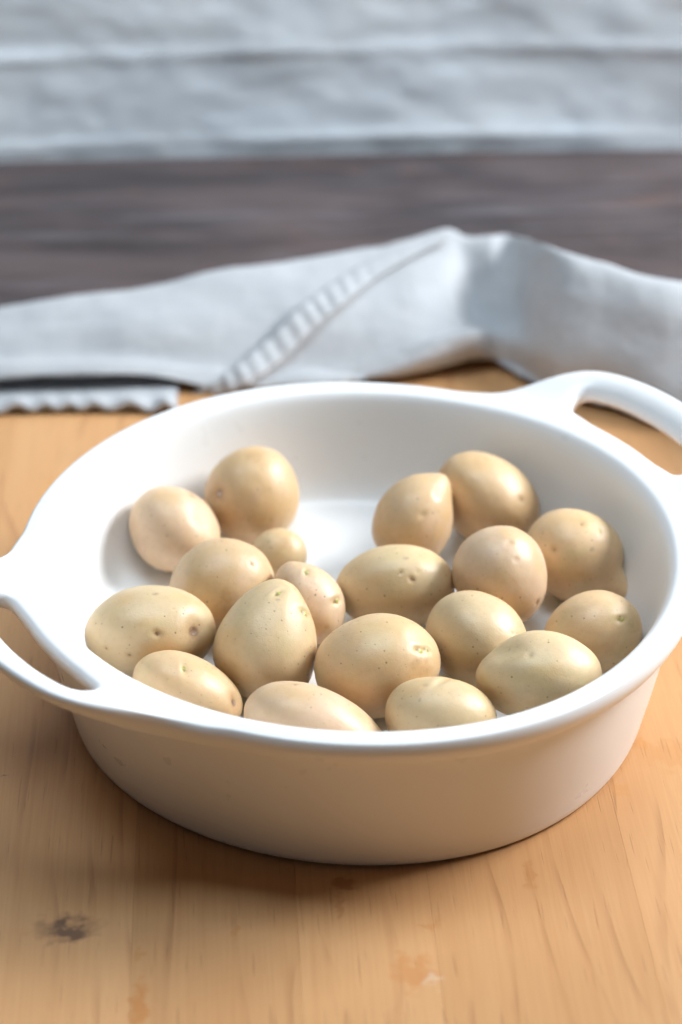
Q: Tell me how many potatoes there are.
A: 19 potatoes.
